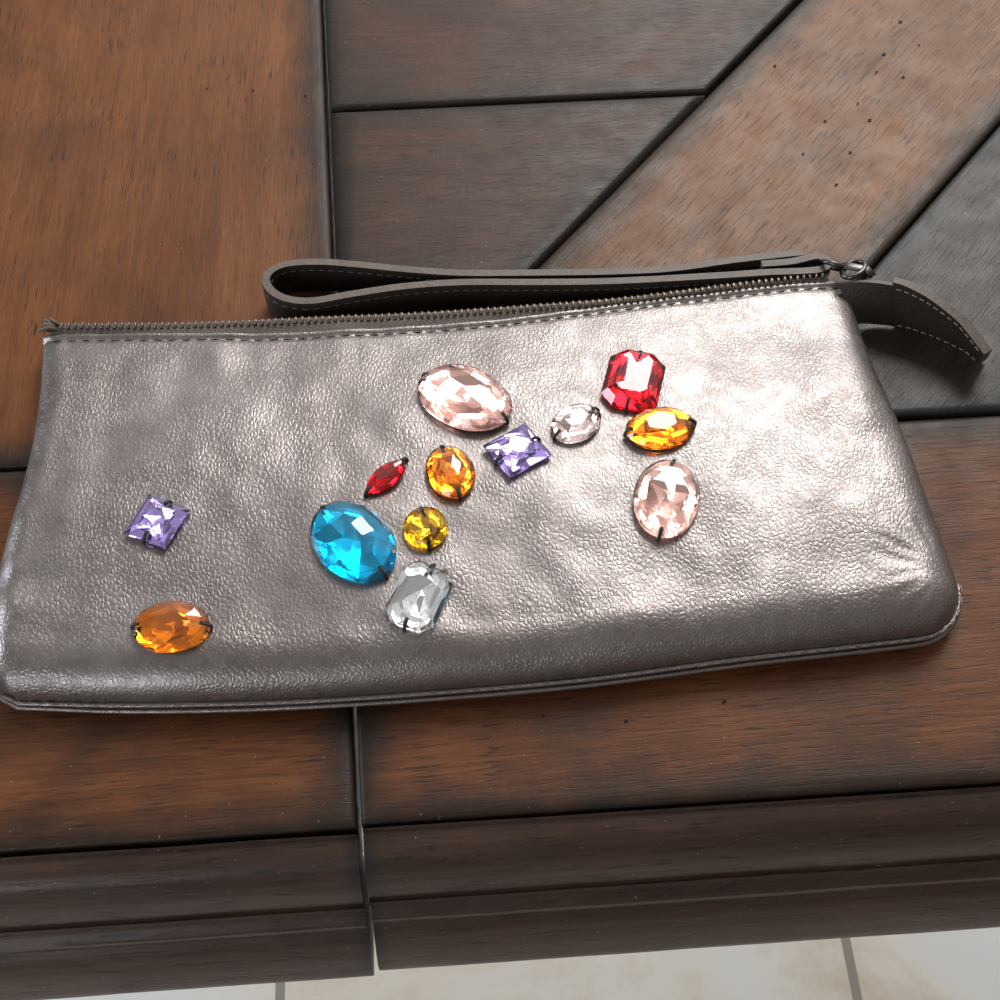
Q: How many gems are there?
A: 13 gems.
